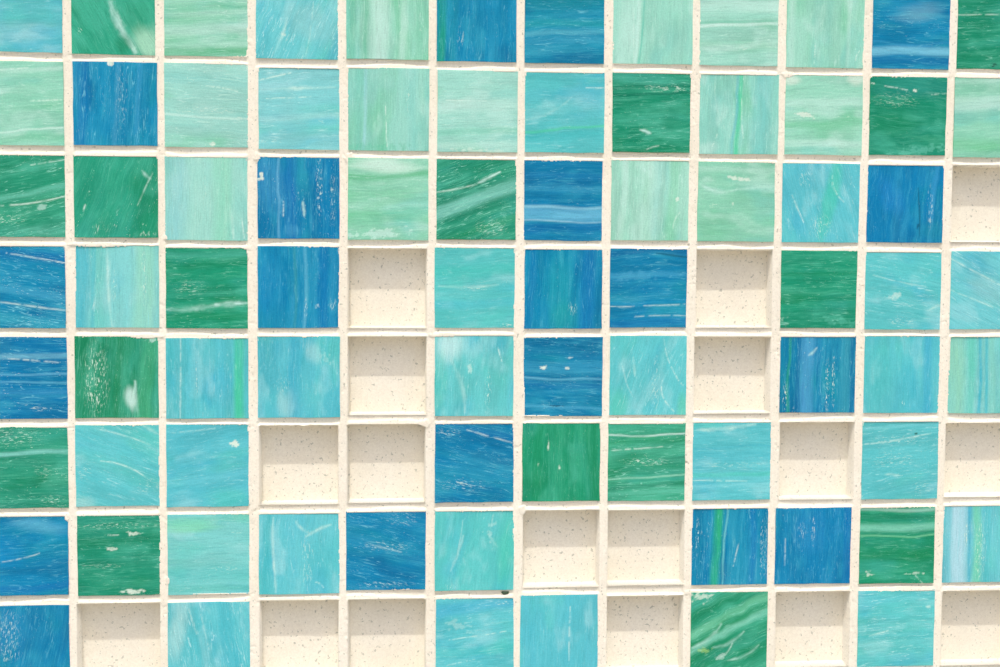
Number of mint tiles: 16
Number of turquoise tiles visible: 27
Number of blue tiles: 20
